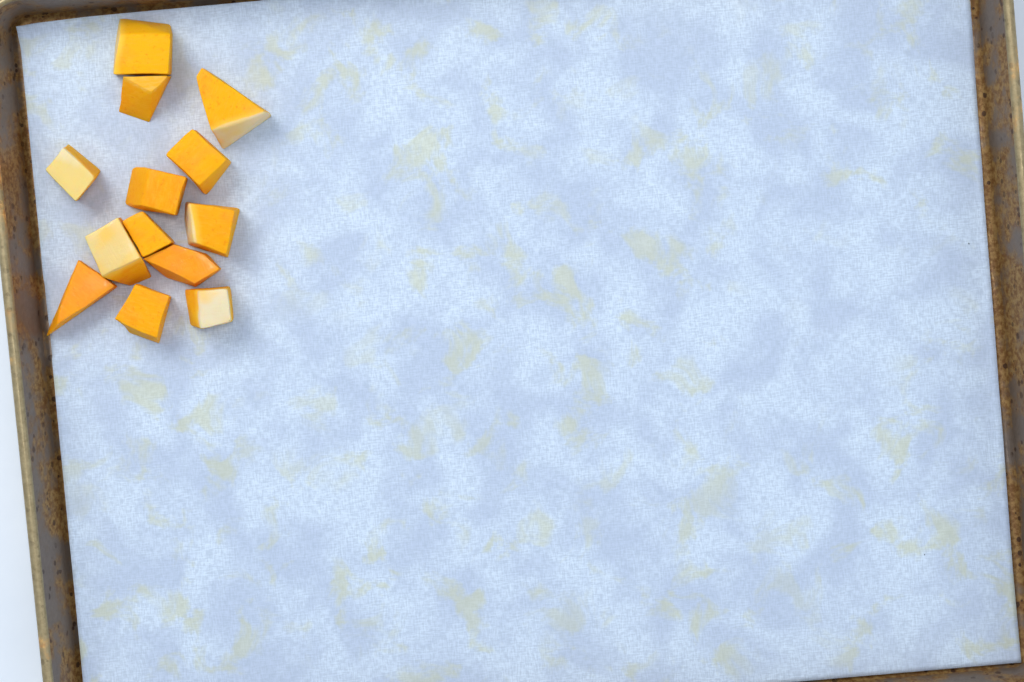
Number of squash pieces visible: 13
